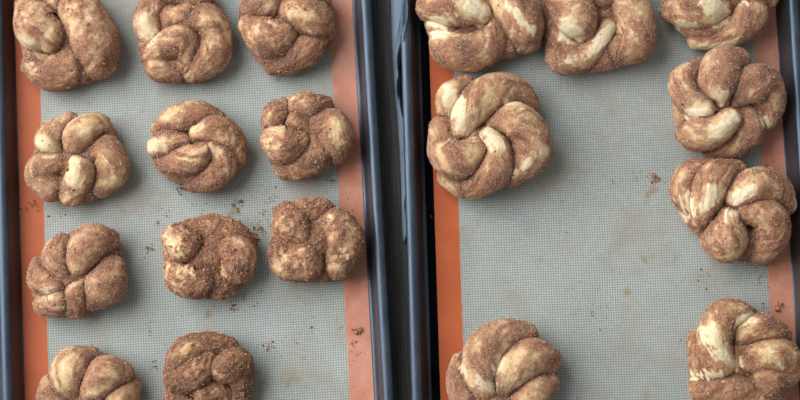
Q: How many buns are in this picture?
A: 19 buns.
